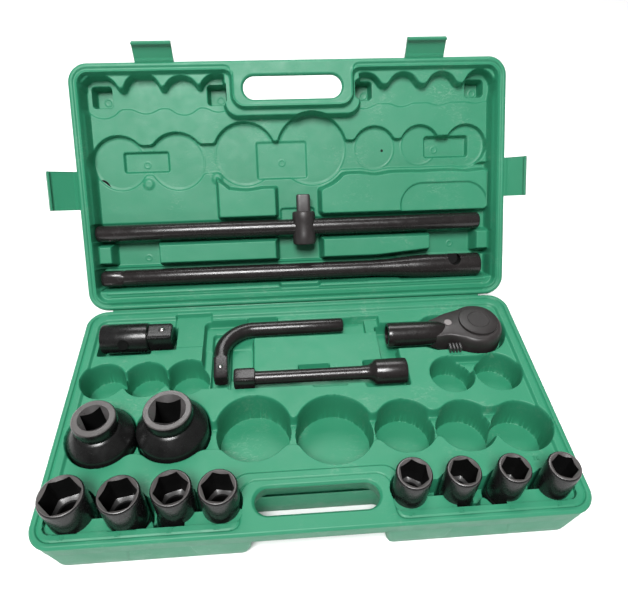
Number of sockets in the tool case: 10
